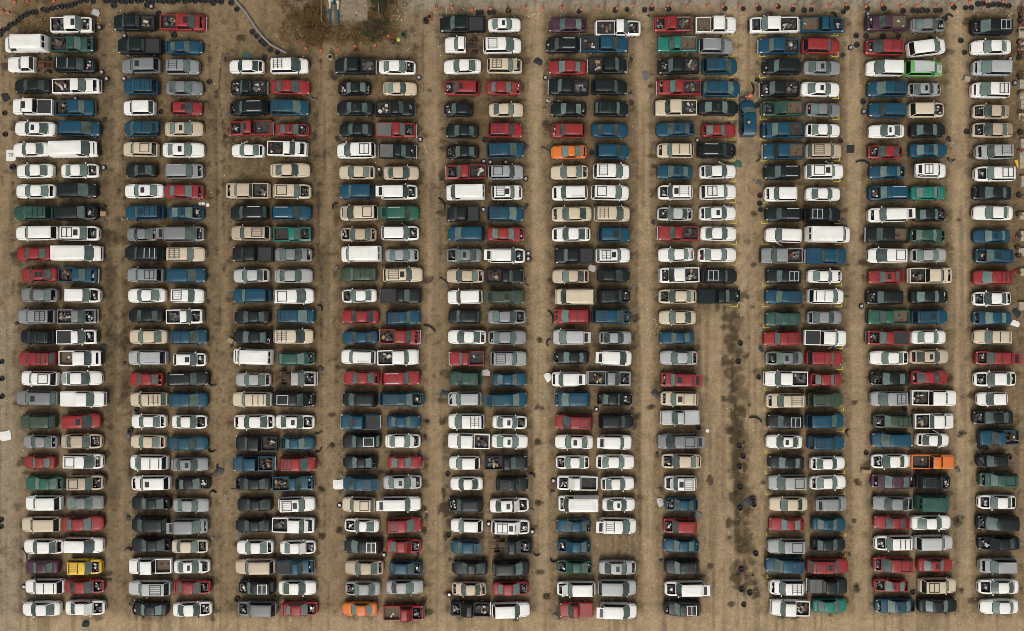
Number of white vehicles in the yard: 155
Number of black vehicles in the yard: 96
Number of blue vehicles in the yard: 72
